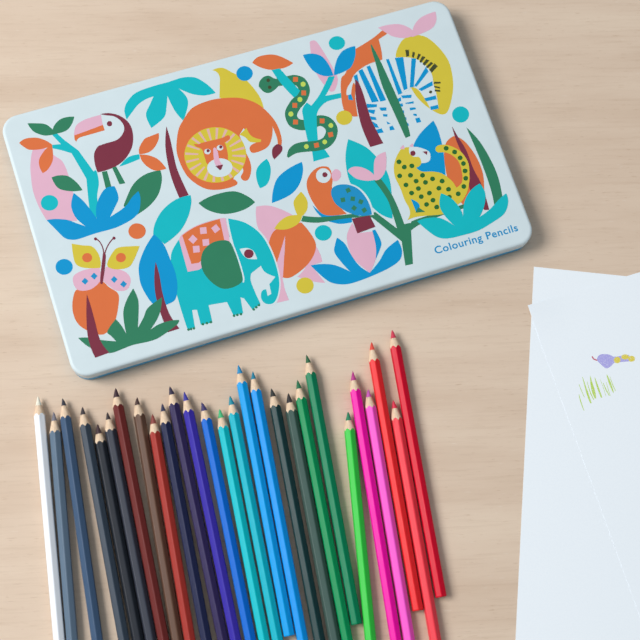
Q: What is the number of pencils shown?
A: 27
